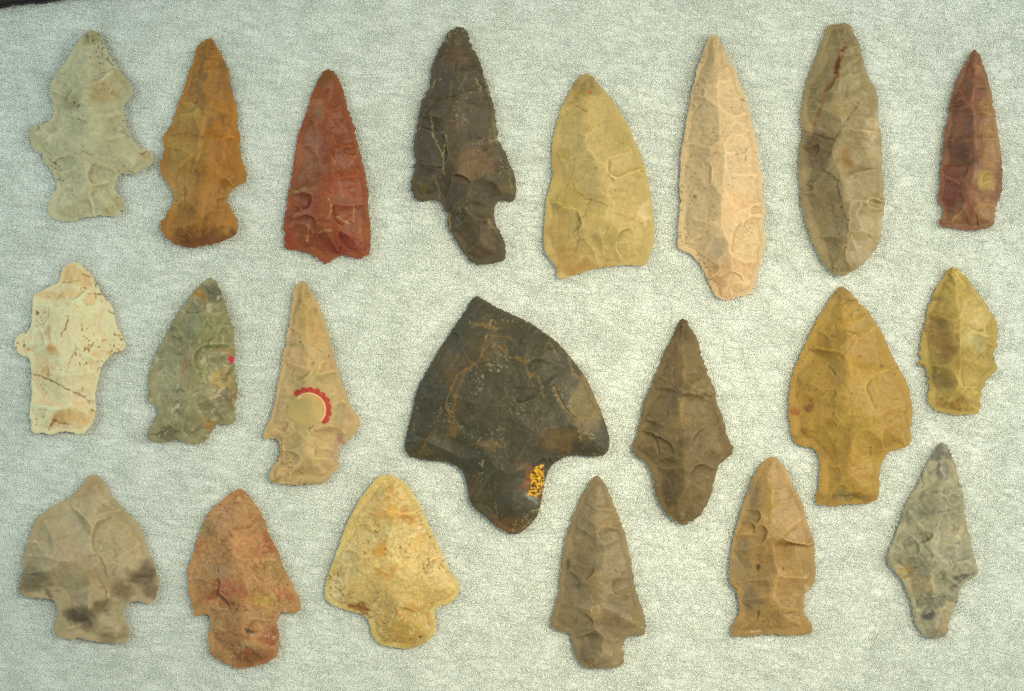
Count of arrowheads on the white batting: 21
